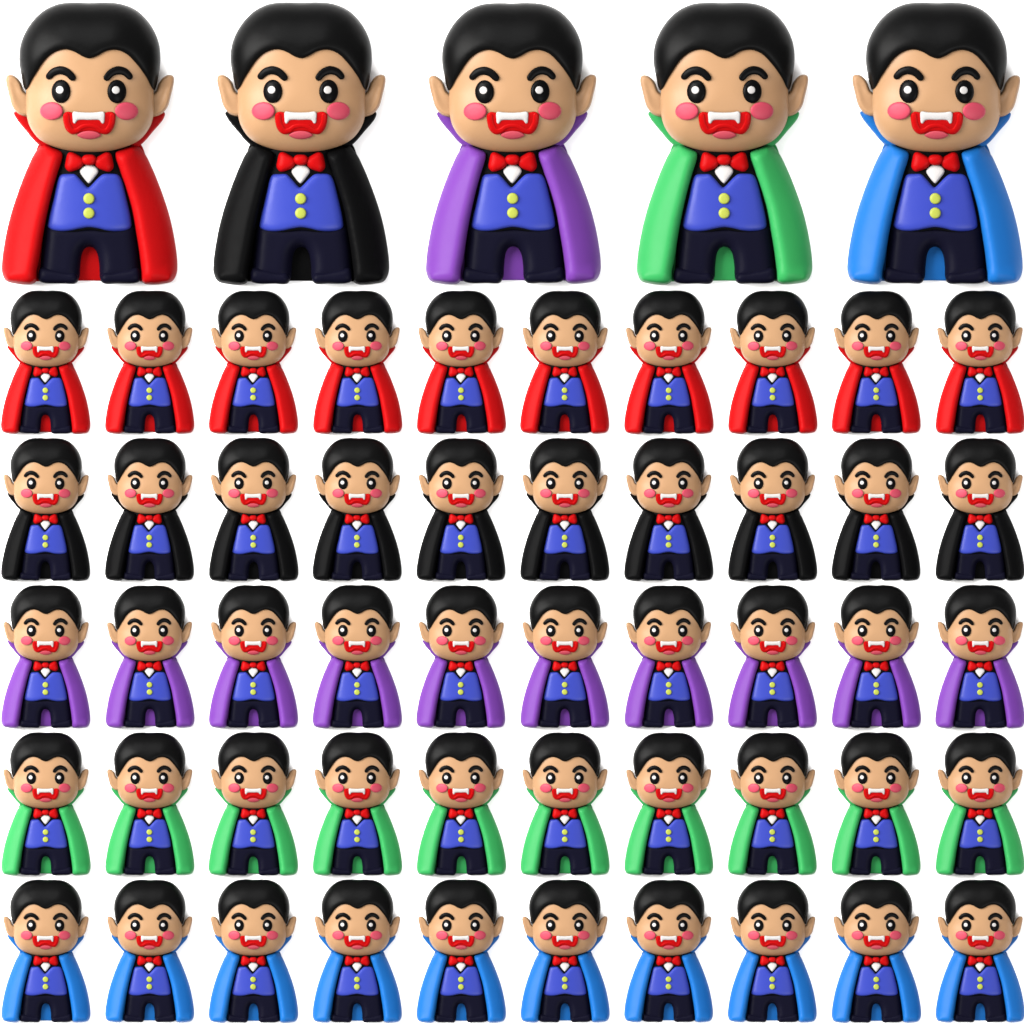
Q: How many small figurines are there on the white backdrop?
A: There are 50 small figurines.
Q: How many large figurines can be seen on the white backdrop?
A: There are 5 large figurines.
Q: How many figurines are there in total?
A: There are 55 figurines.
